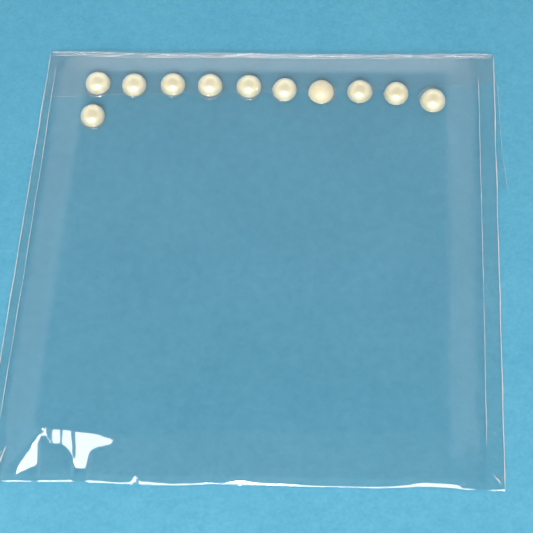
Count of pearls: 11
